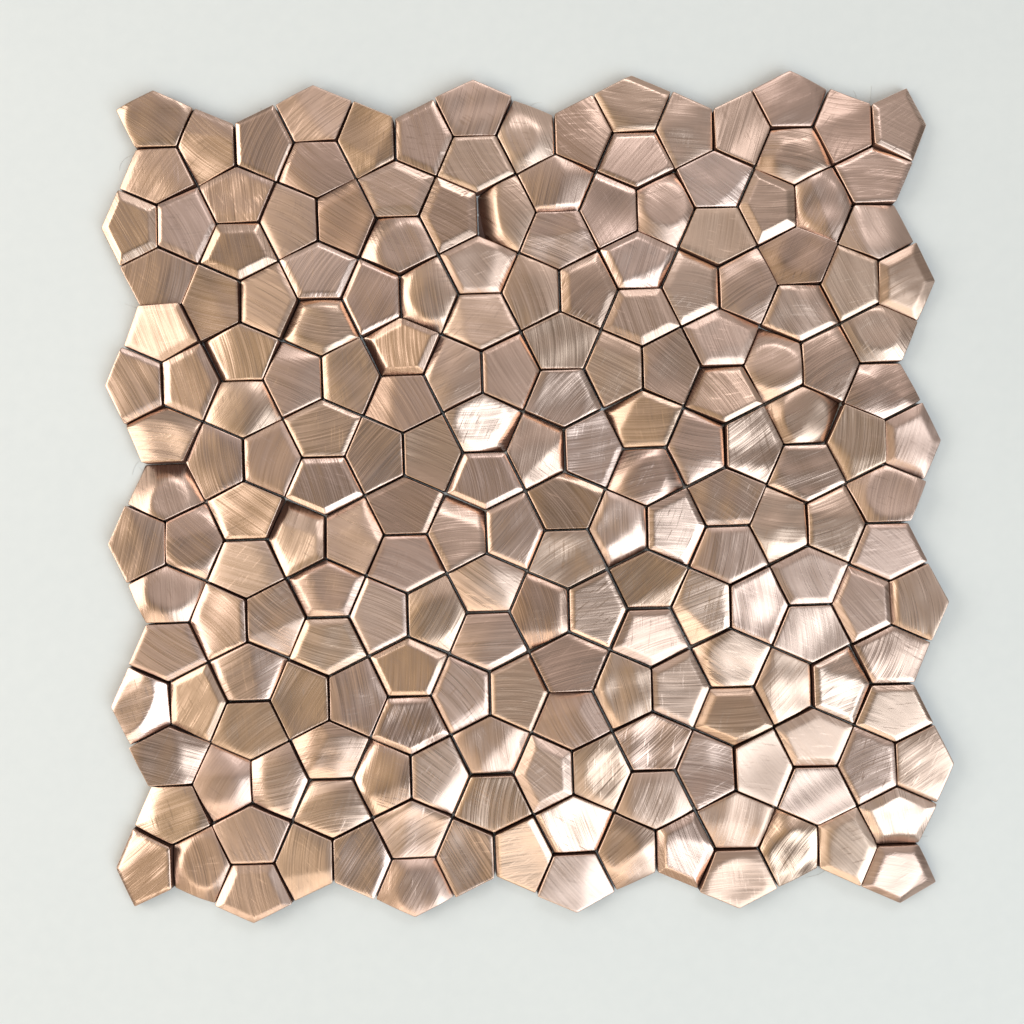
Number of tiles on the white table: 200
